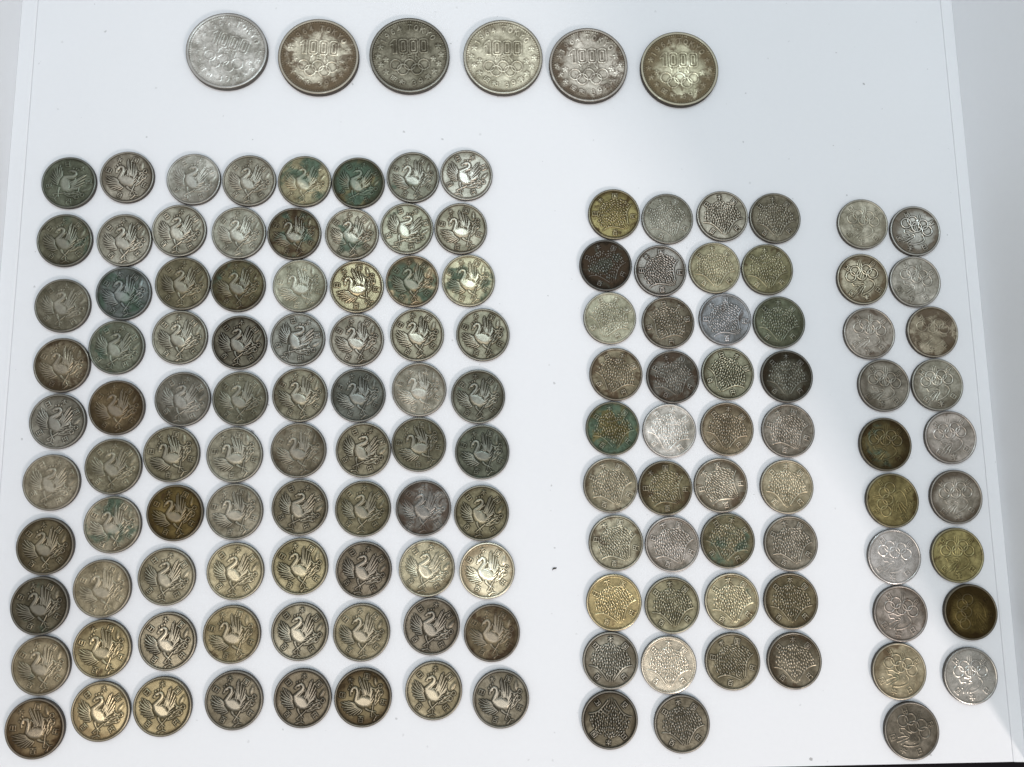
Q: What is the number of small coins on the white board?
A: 137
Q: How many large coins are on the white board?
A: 6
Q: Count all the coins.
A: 143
